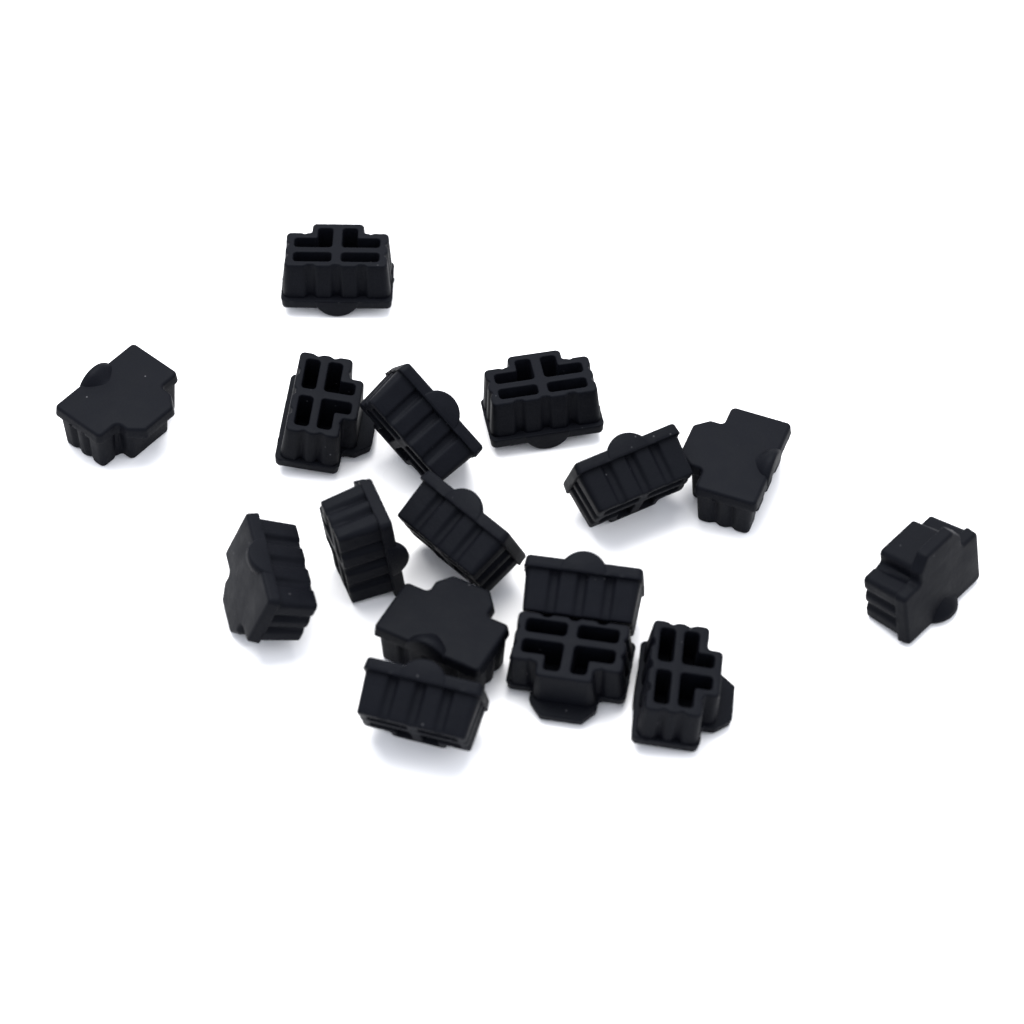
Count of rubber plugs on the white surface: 16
